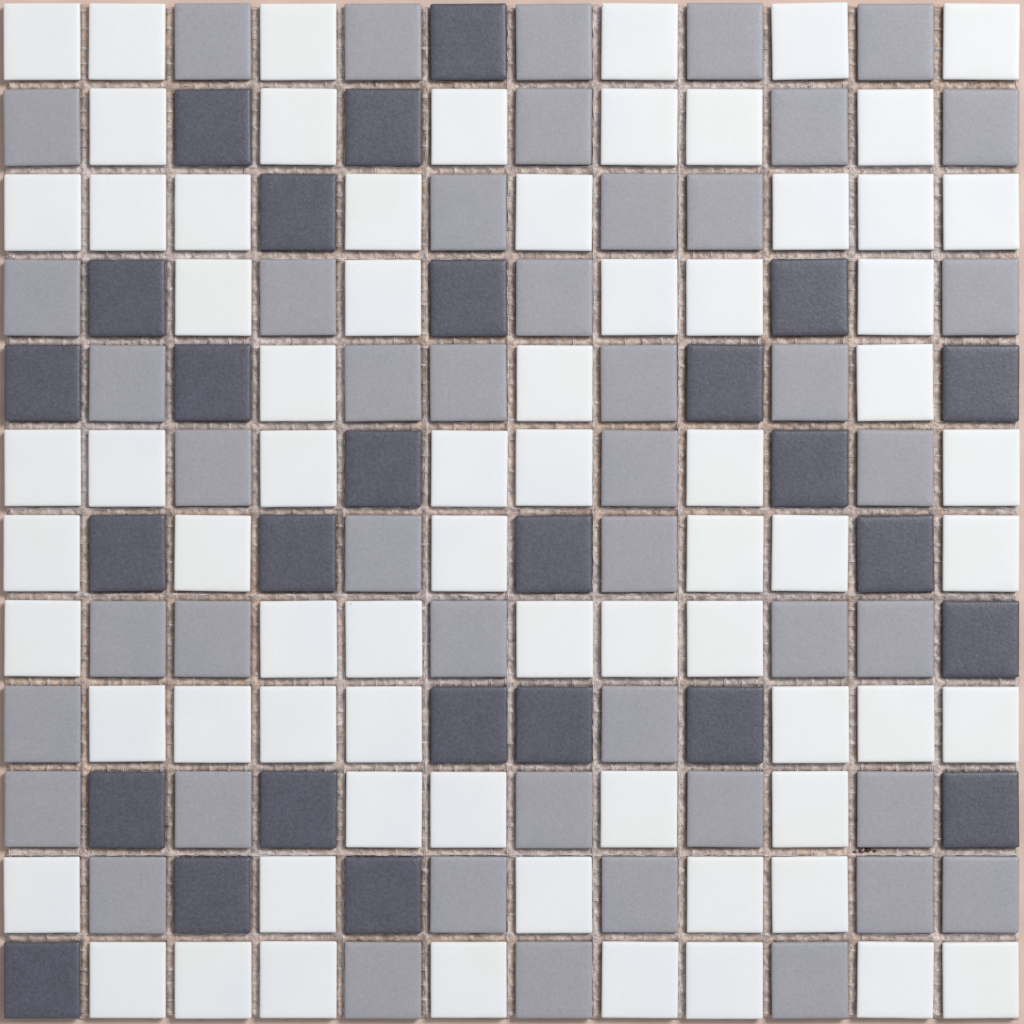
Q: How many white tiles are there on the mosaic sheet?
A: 71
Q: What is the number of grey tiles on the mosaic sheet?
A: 46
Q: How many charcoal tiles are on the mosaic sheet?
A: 27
